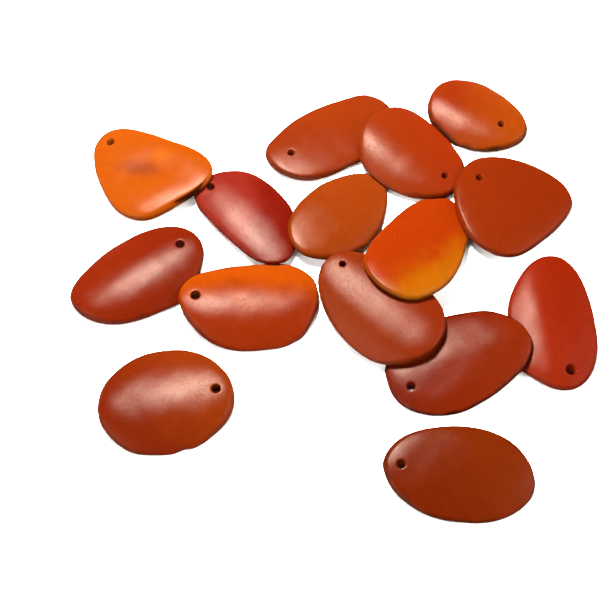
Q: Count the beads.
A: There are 15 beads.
